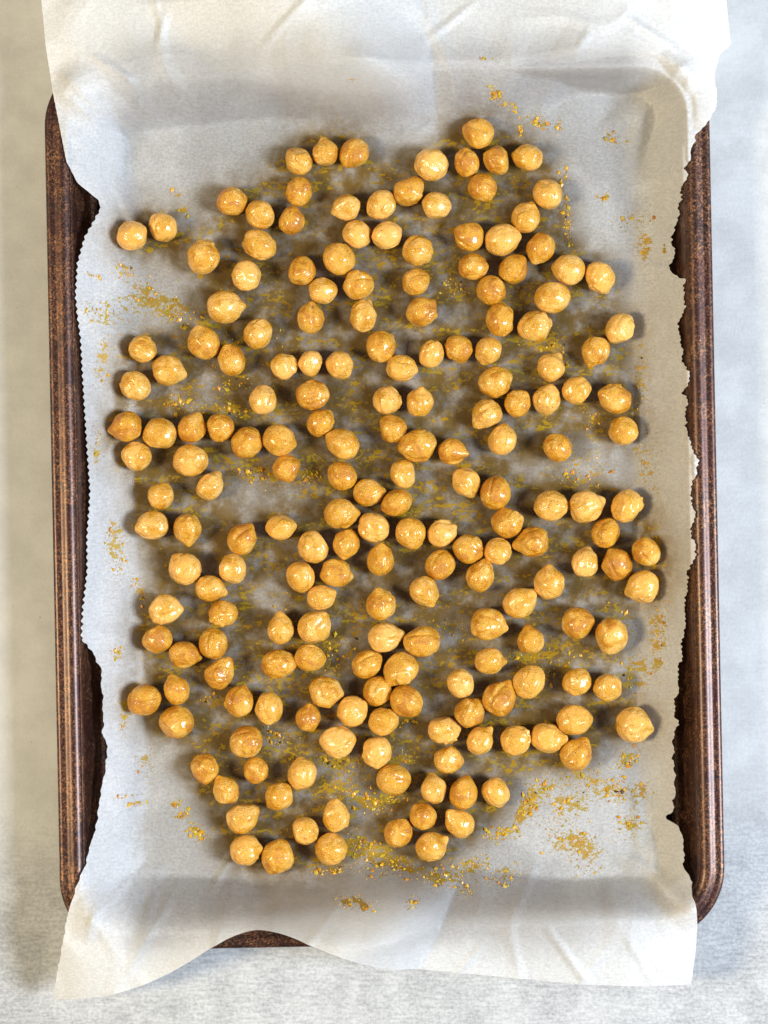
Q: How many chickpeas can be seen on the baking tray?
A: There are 200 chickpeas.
